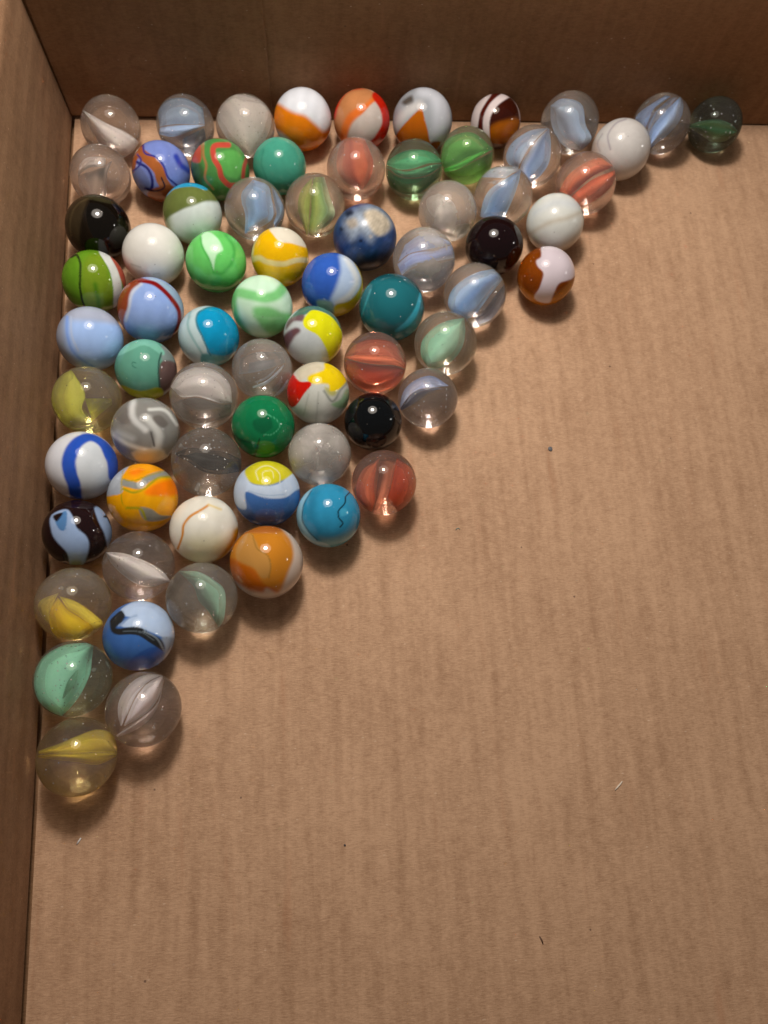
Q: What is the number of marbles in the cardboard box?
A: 71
